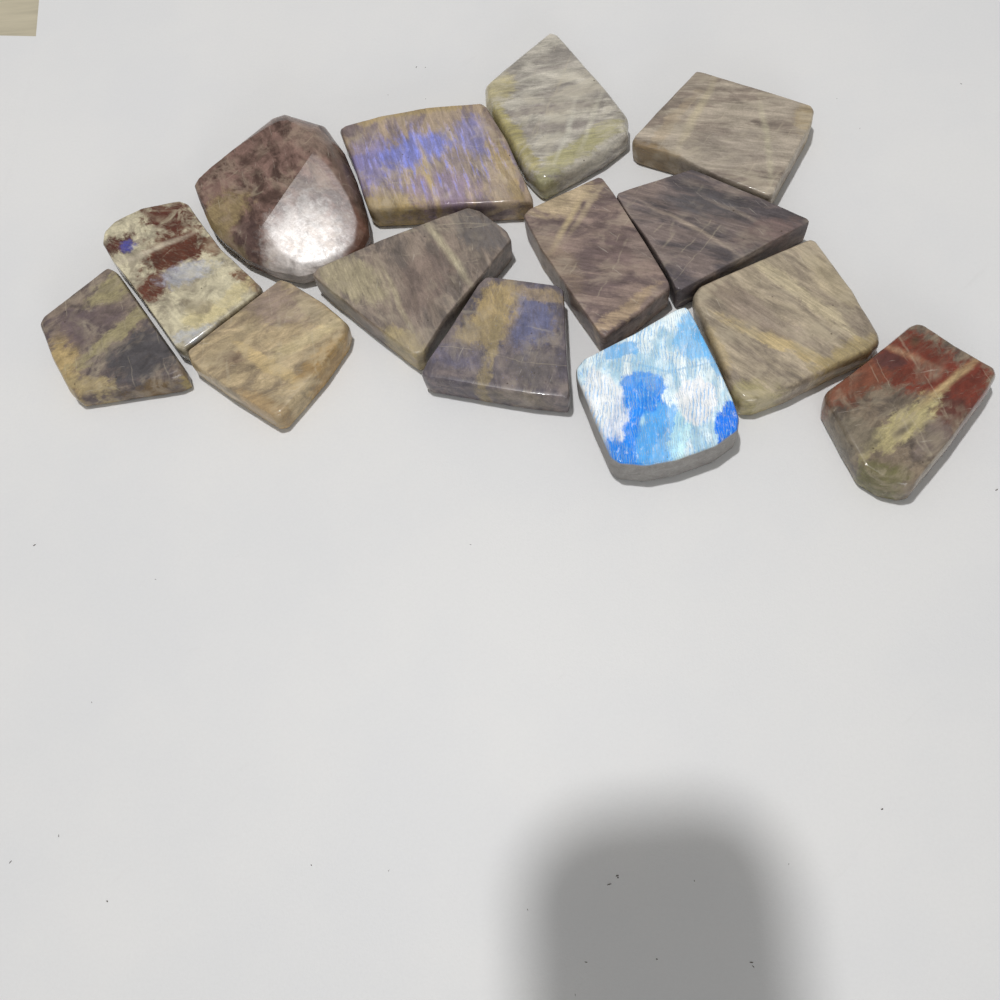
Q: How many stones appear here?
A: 14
